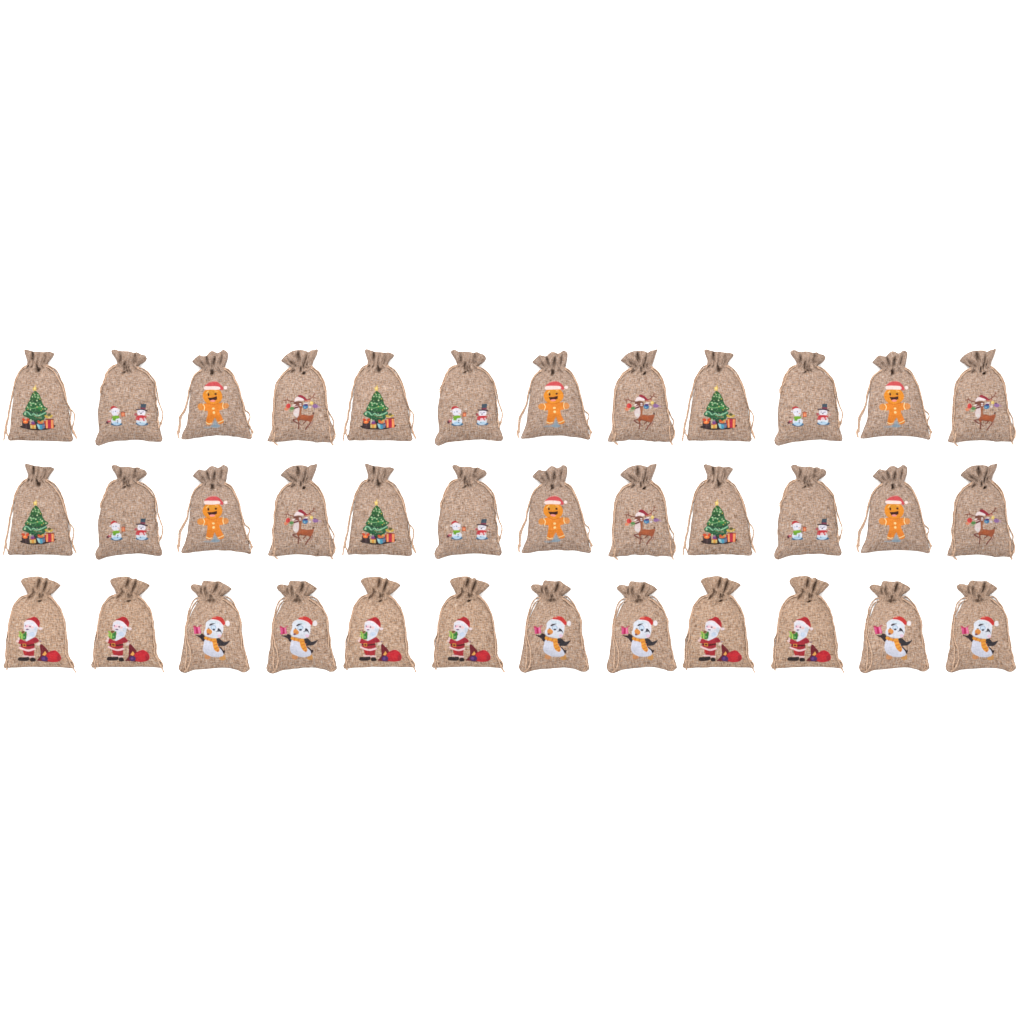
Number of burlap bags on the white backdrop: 36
